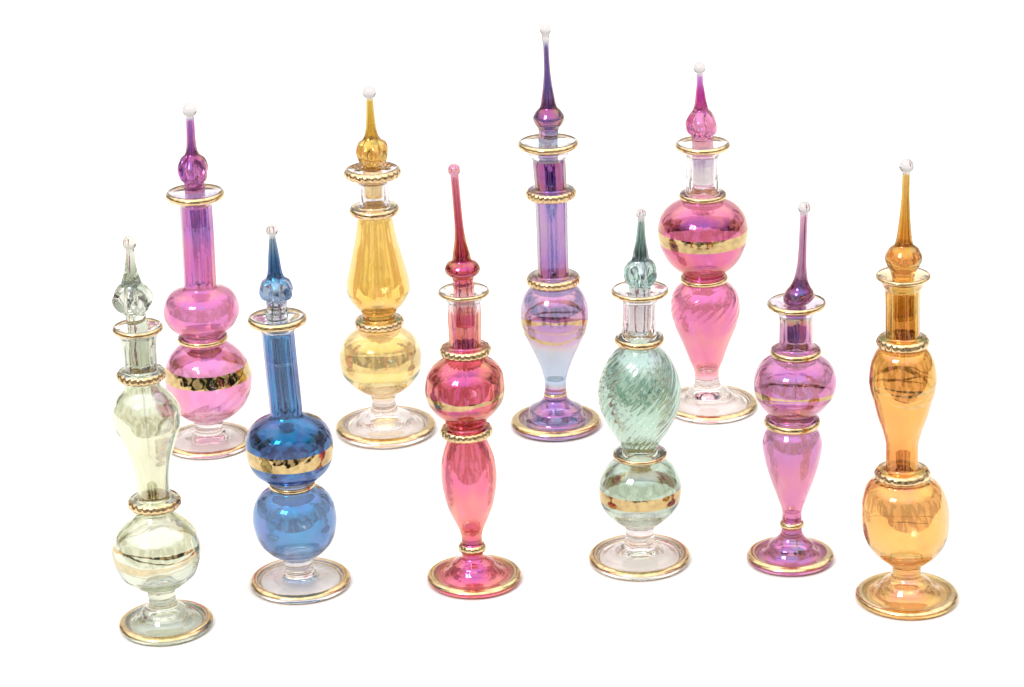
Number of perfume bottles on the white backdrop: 10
